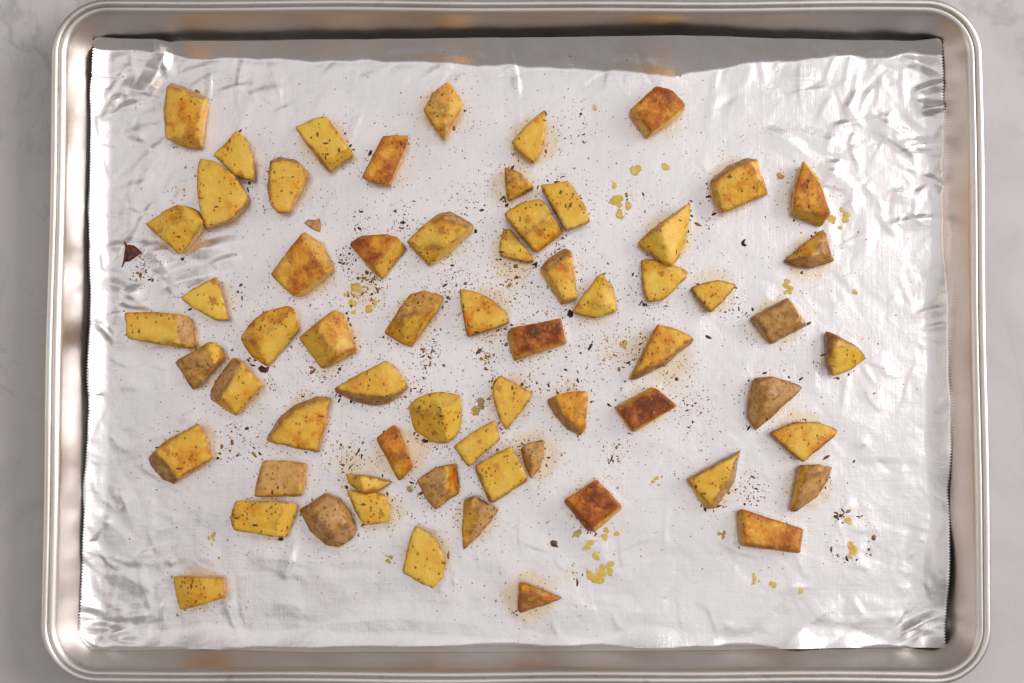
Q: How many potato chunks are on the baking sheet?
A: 64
